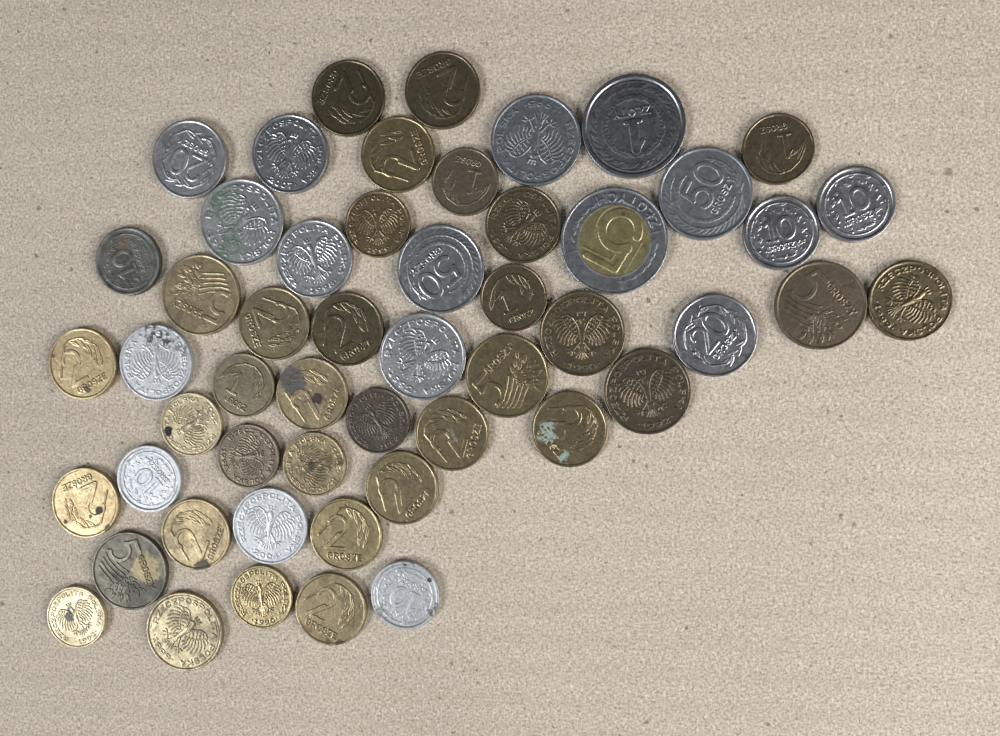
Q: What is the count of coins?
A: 52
